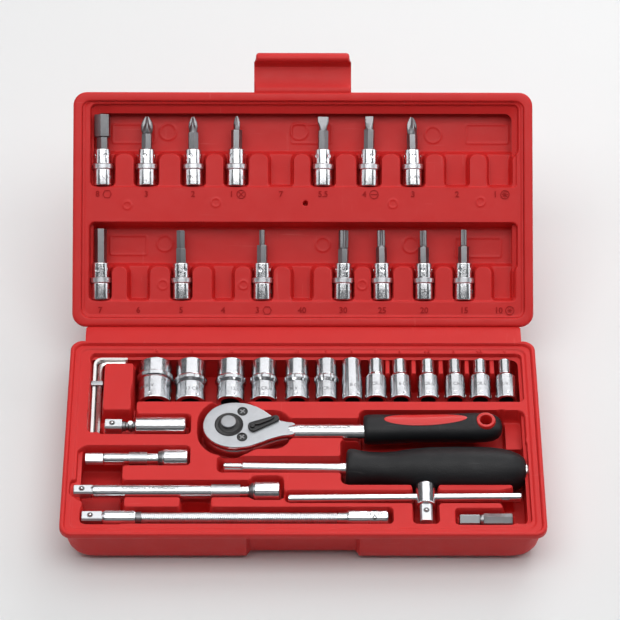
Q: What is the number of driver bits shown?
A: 14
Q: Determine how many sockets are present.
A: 13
